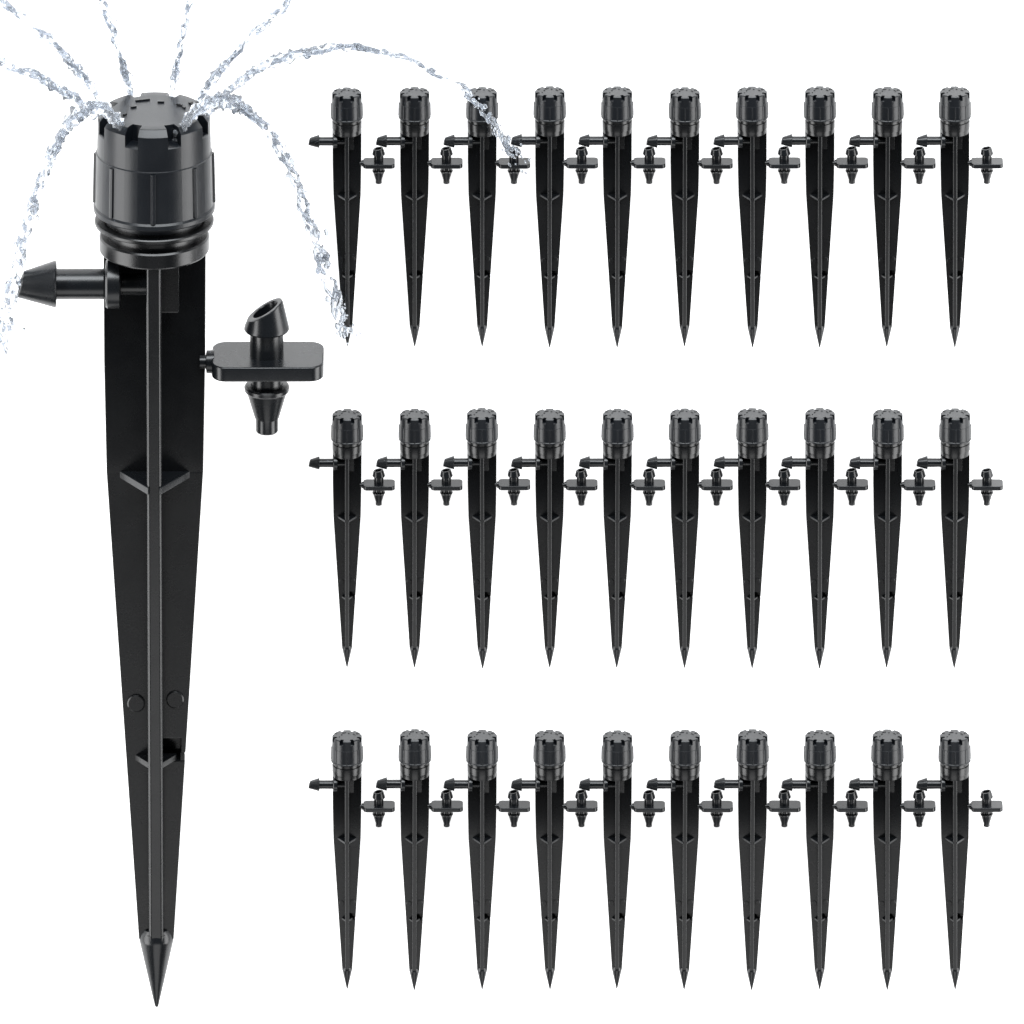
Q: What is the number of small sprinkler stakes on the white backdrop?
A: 30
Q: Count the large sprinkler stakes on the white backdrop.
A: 1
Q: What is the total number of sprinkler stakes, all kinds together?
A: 31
